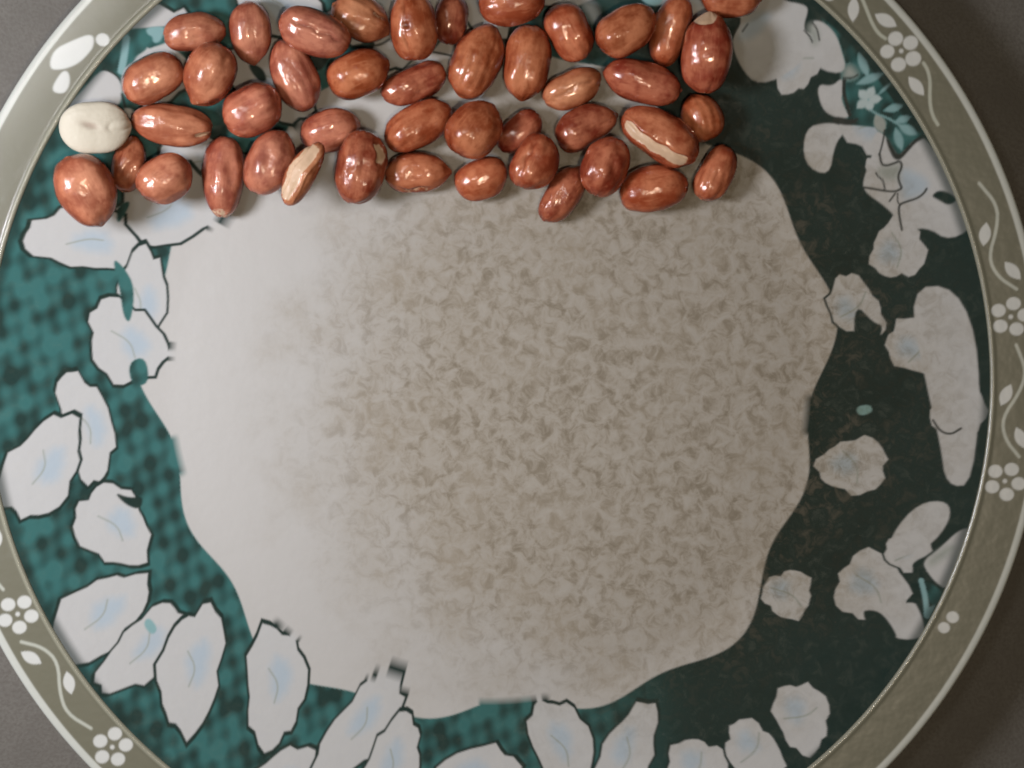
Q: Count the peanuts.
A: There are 45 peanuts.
